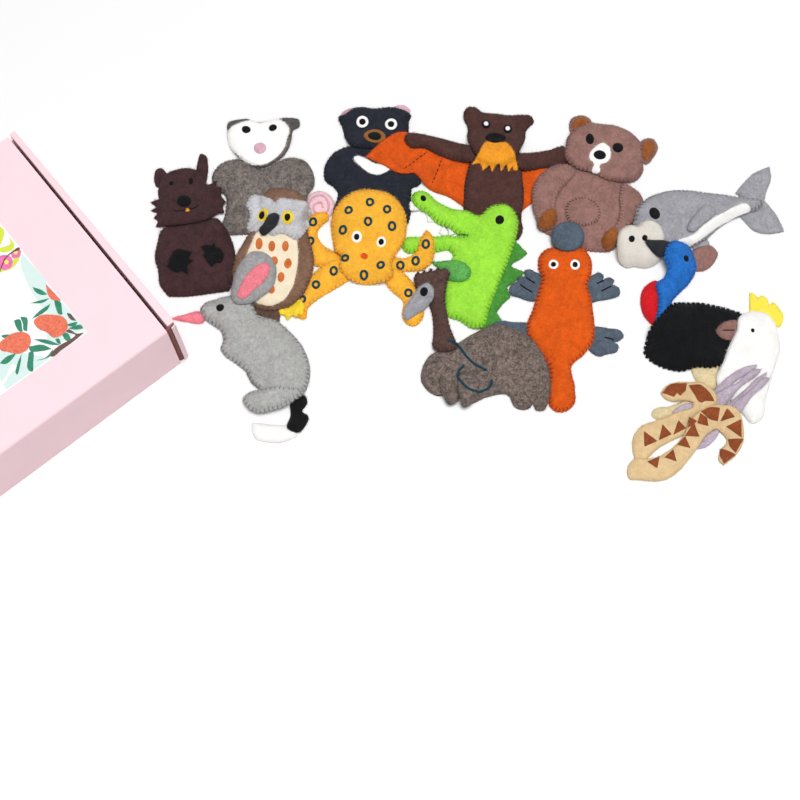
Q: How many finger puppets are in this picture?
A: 15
